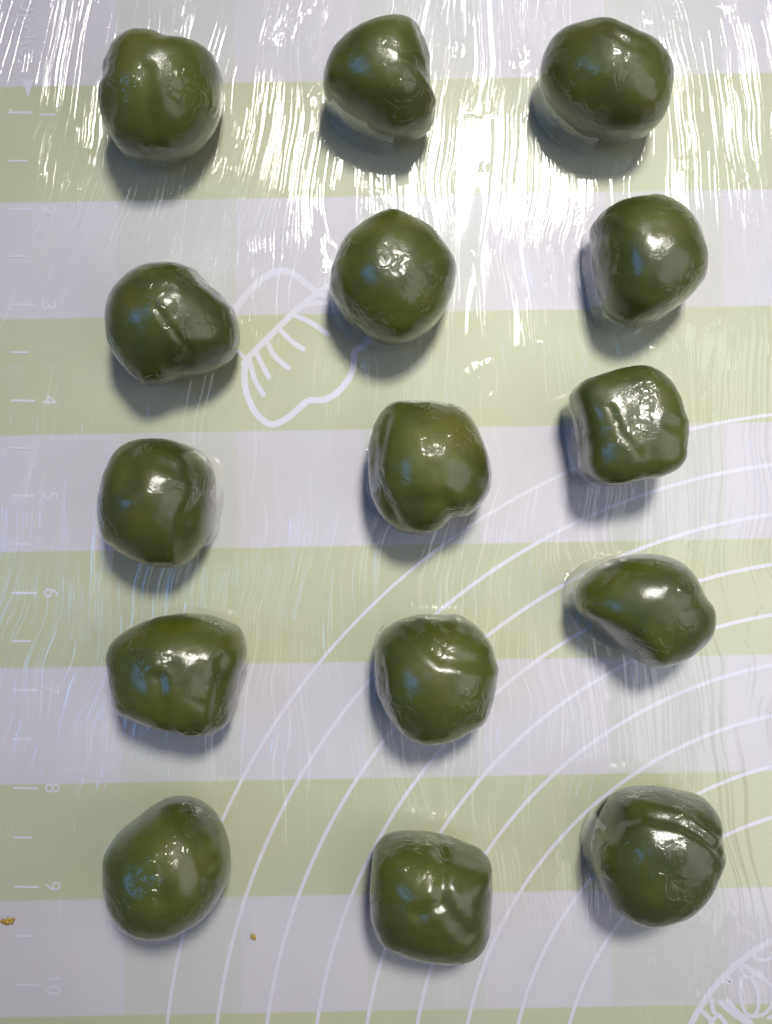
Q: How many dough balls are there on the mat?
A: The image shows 15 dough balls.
